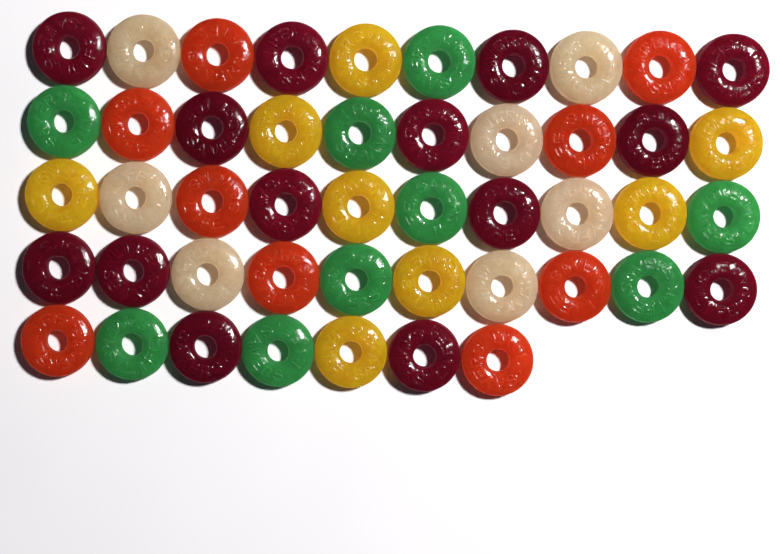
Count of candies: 47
